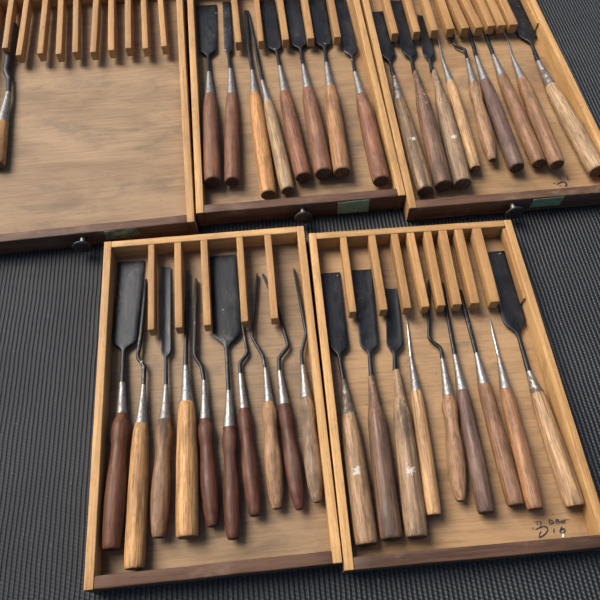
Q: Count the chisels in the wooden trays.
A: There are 37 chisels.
